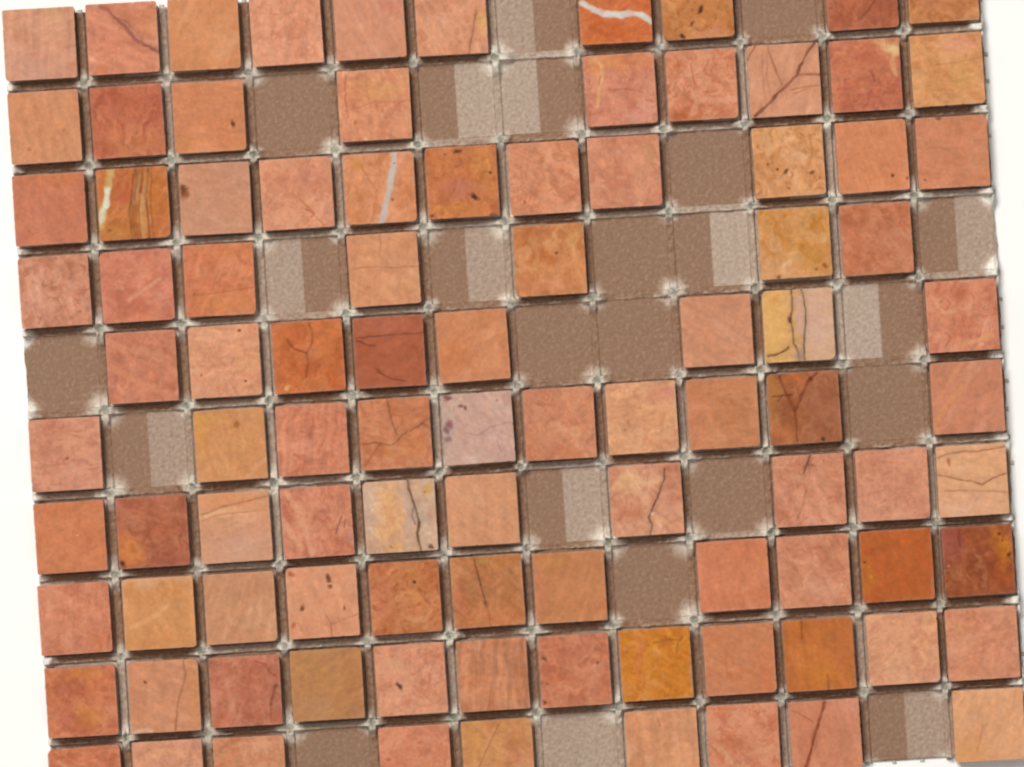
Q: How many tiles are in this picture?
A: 97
